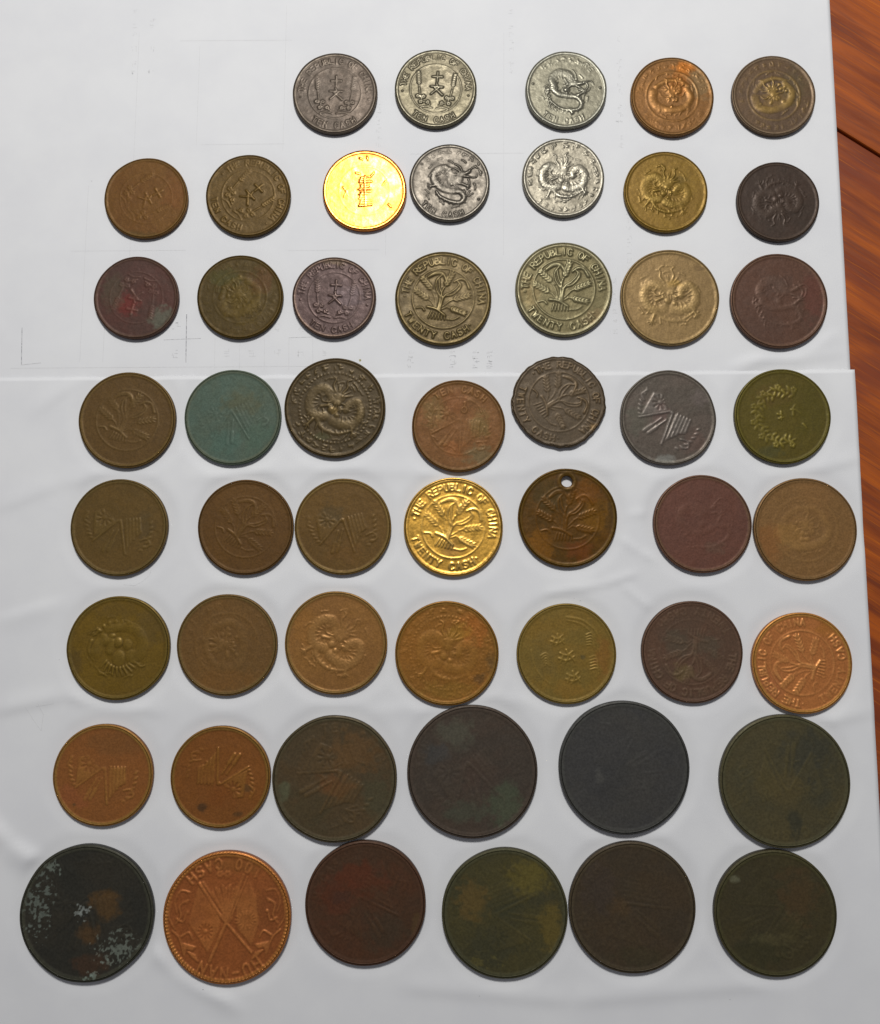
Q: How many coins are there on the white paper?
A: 52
